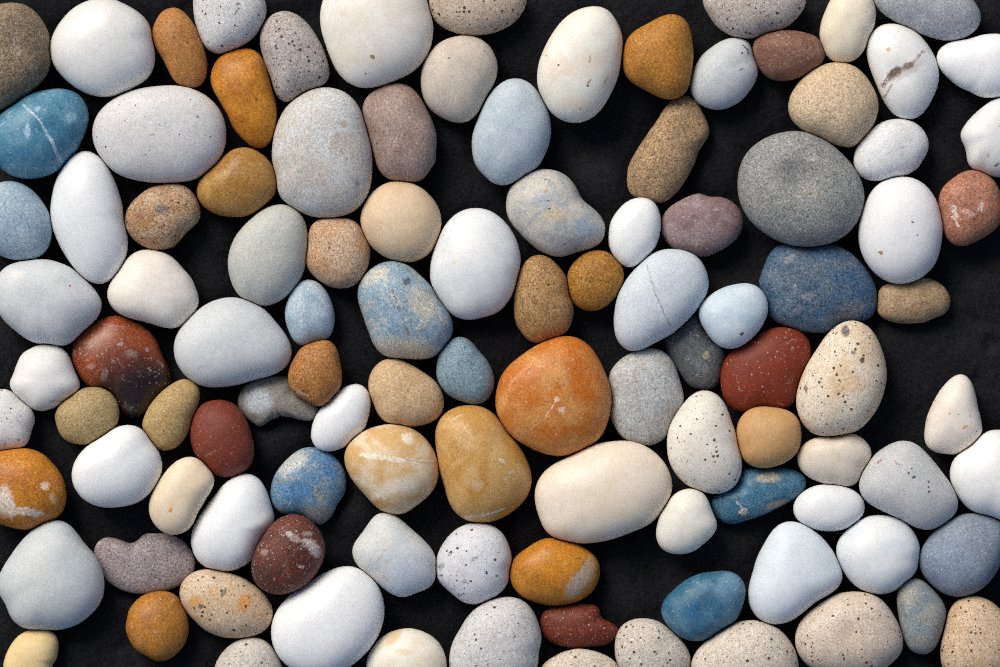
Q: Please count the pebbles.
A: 109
